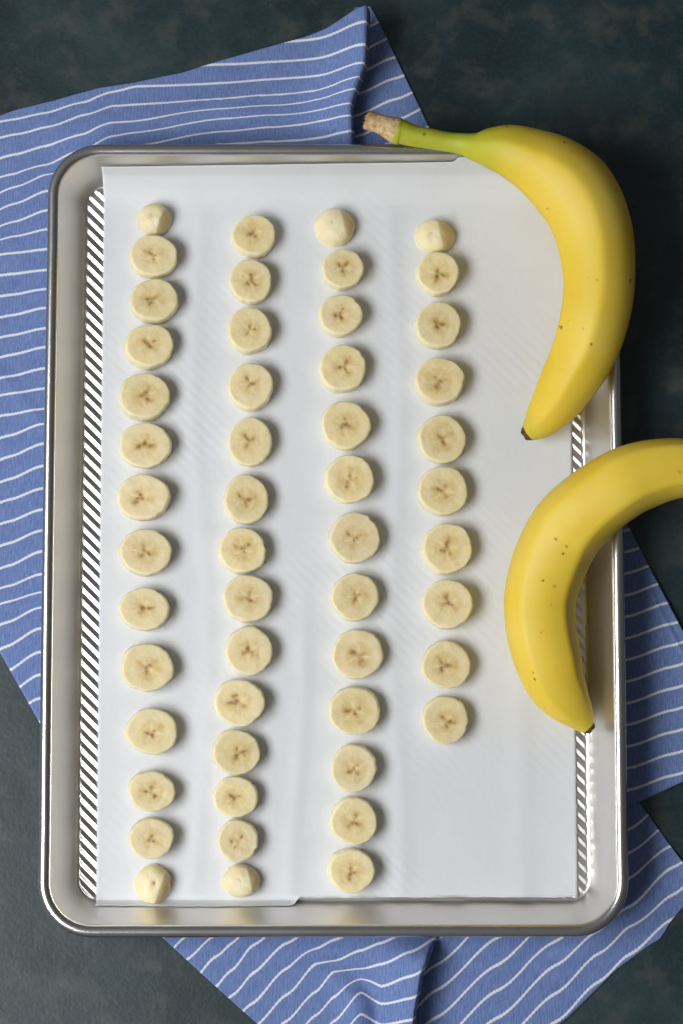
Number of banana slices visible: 51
